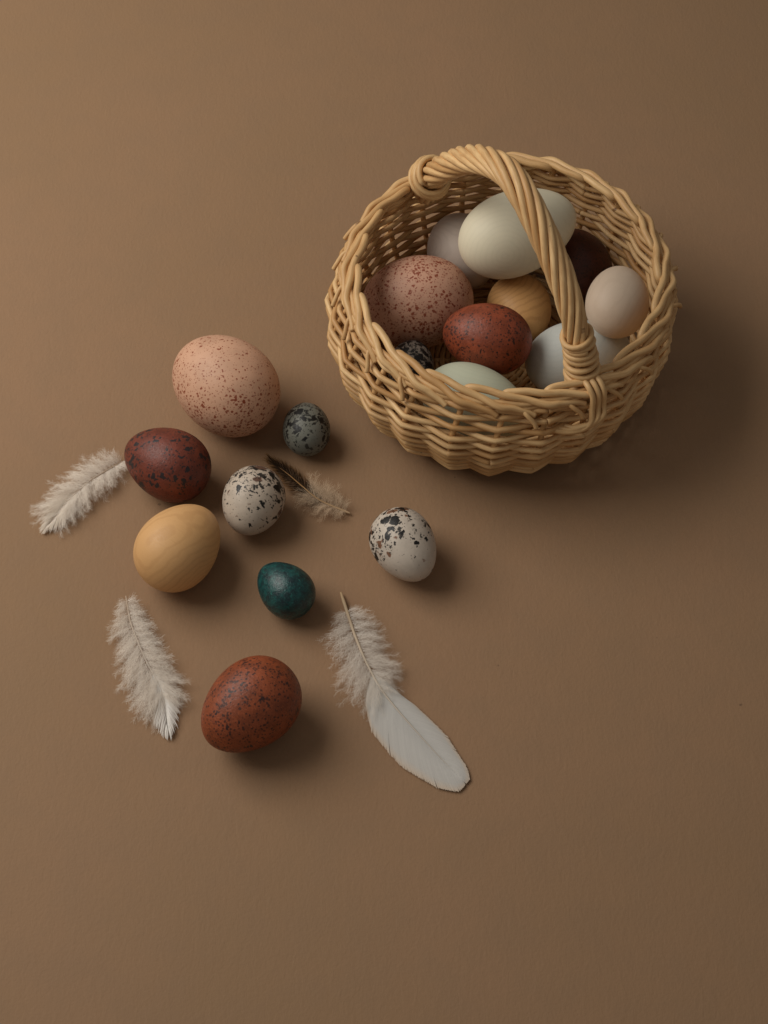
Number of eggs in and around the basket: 18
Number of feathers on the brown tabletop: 4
